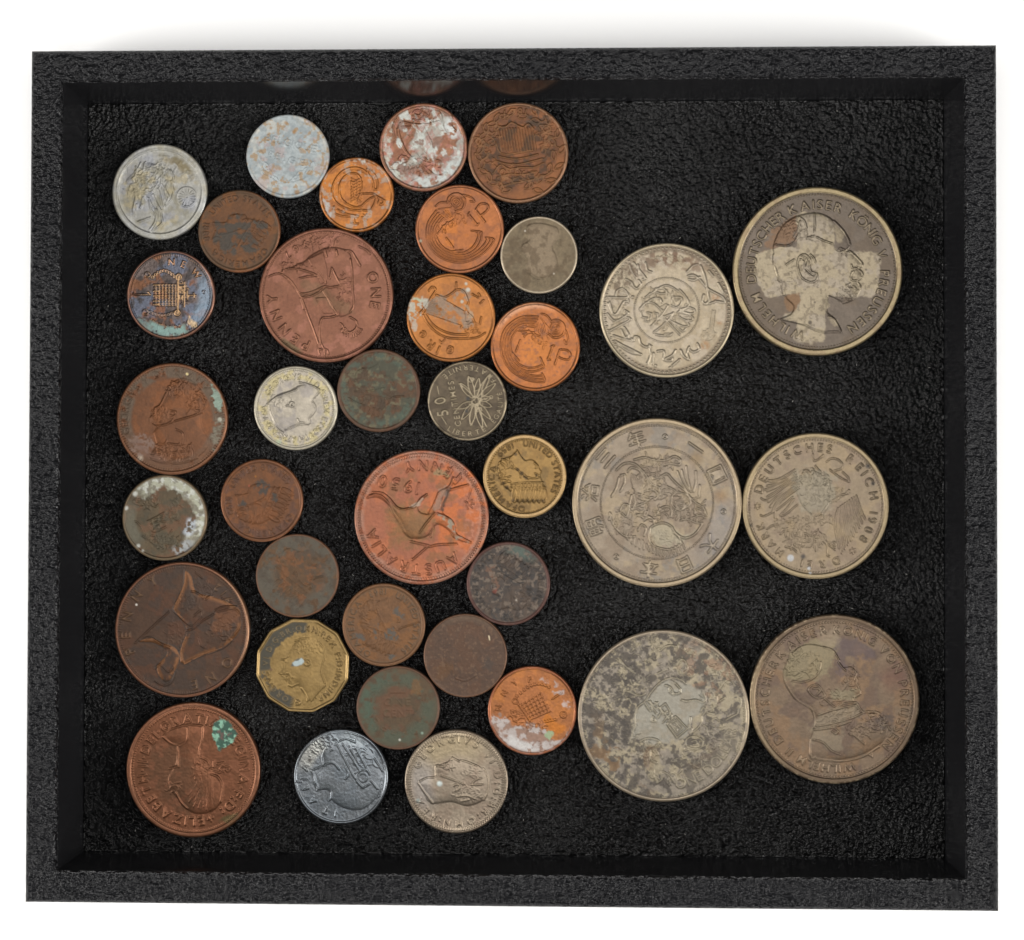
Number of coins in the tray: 37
